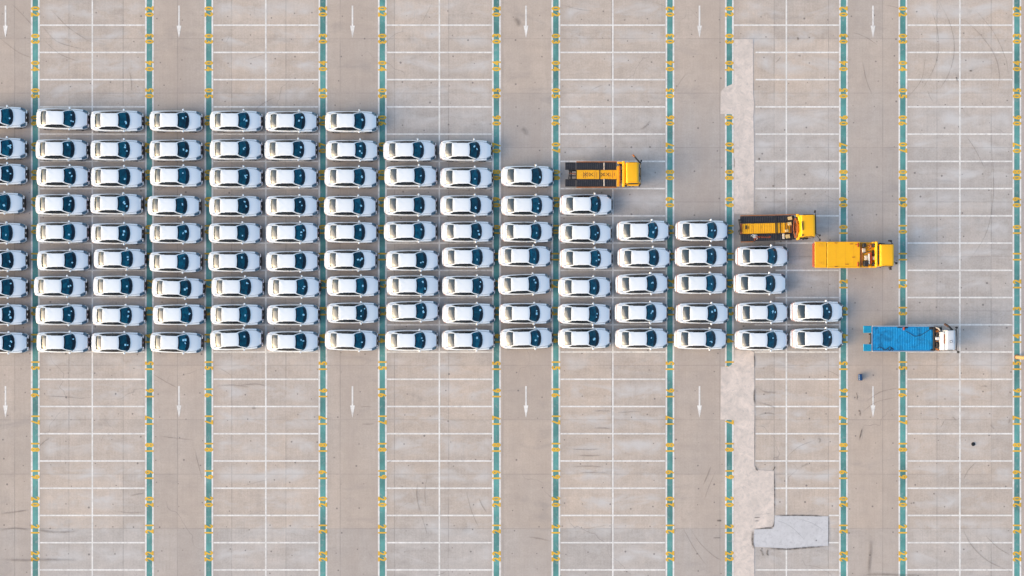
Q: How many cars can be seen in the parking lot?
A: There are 108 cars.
